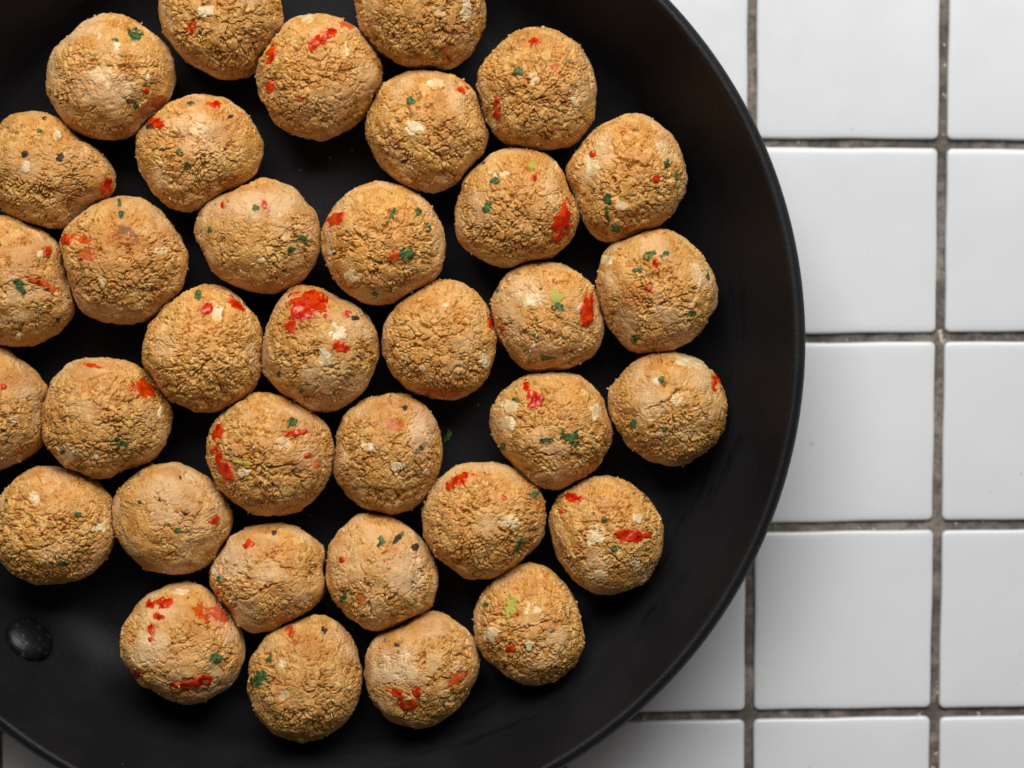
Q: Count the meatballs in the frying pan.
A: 35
